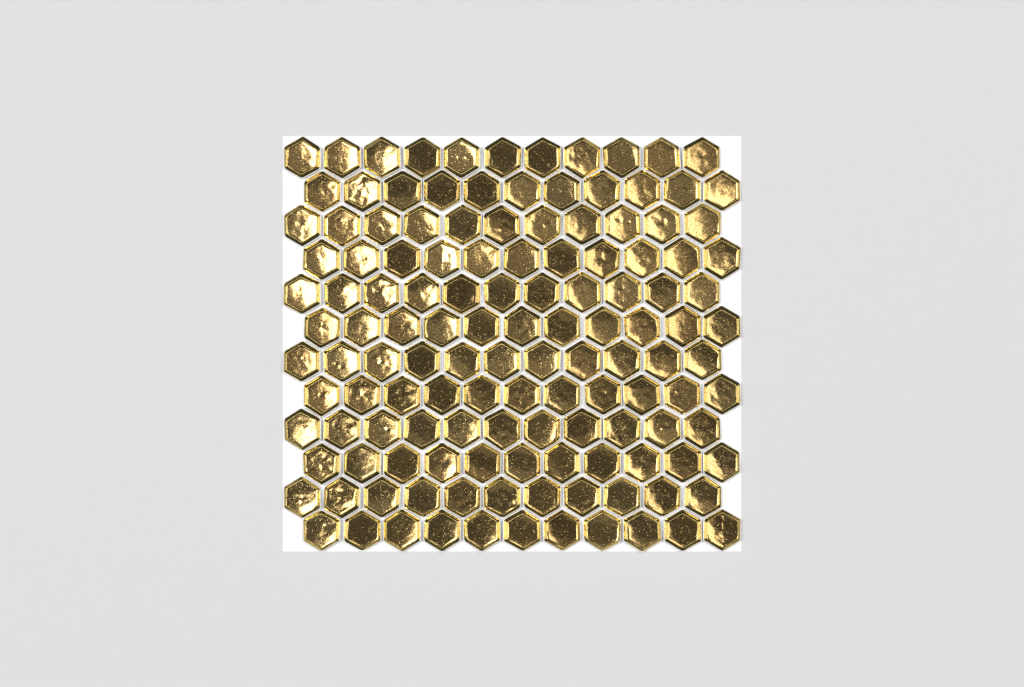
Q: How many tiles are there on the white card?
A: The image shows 132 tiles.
